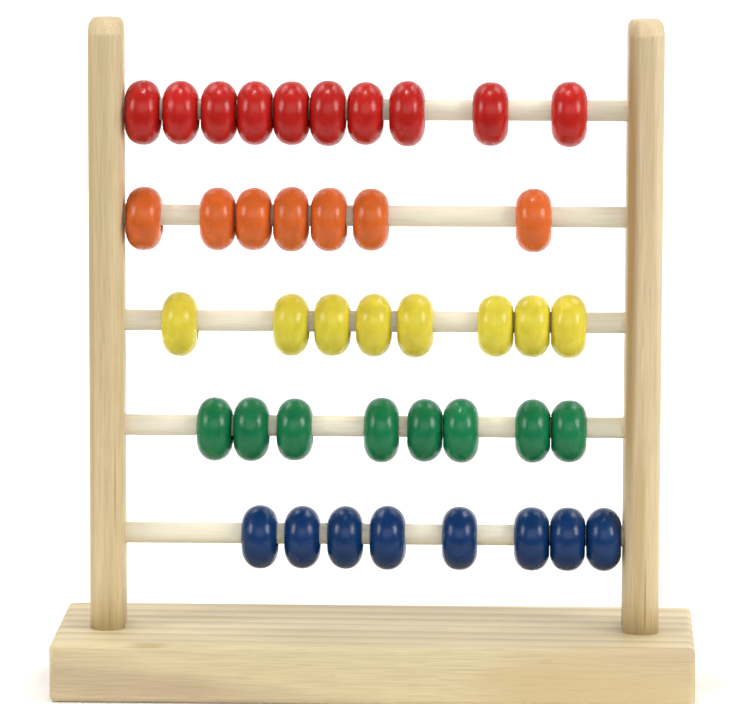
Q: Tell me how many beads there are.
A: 41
